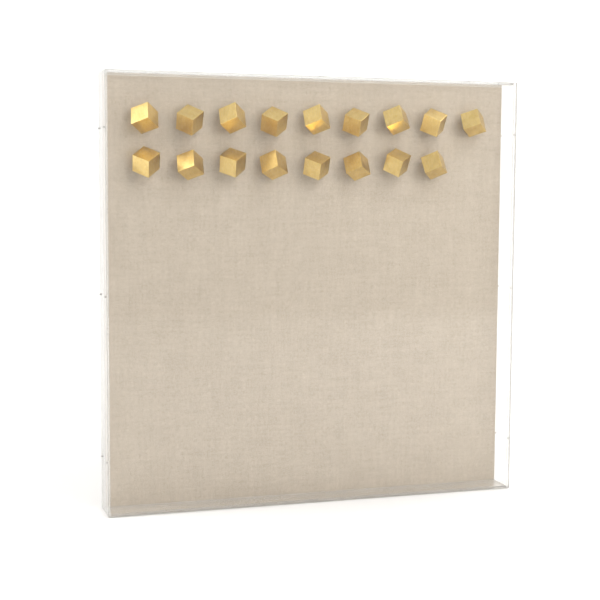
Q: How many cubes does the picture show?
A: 17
